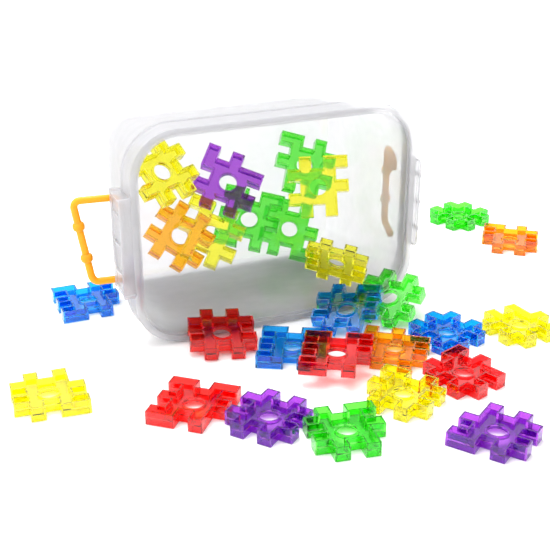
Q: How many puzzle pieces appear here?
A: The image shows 27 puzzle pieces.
